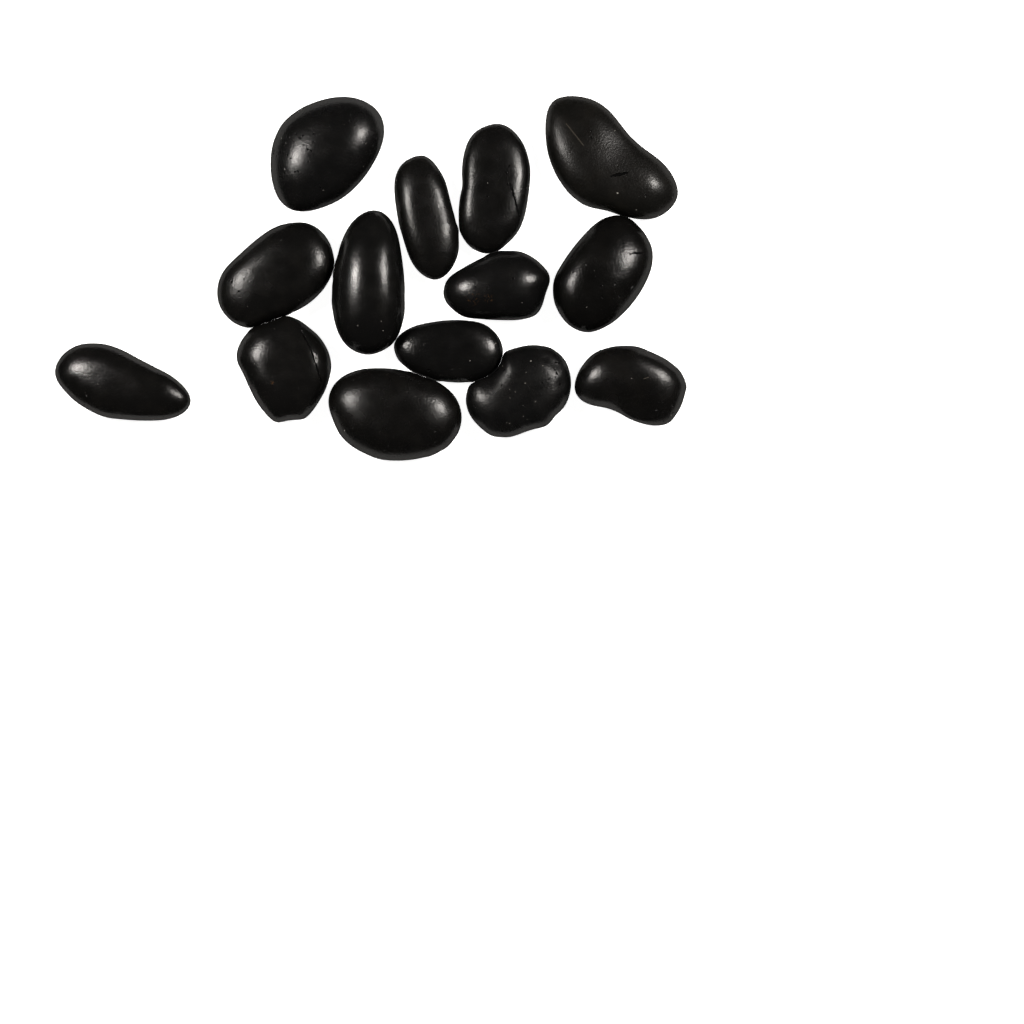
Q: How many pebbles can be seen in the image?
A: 14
